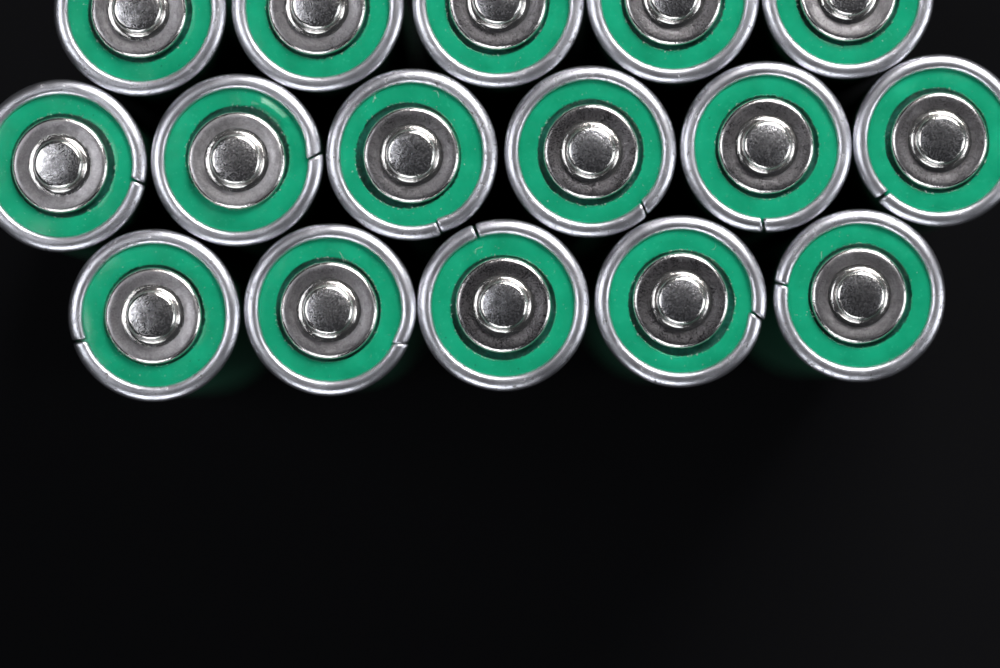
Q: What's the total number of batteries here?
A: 16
